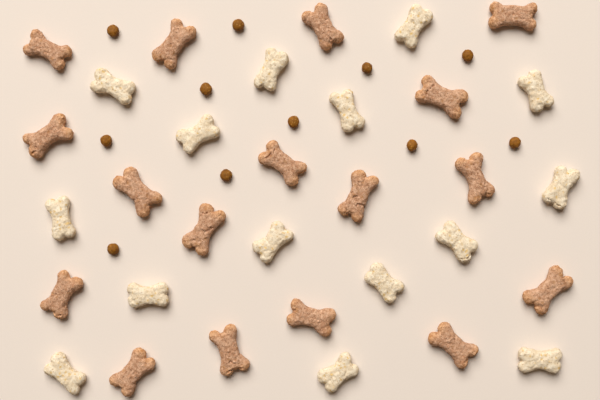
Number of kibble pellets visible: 11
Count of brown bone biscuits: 17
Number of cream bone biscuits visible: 15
